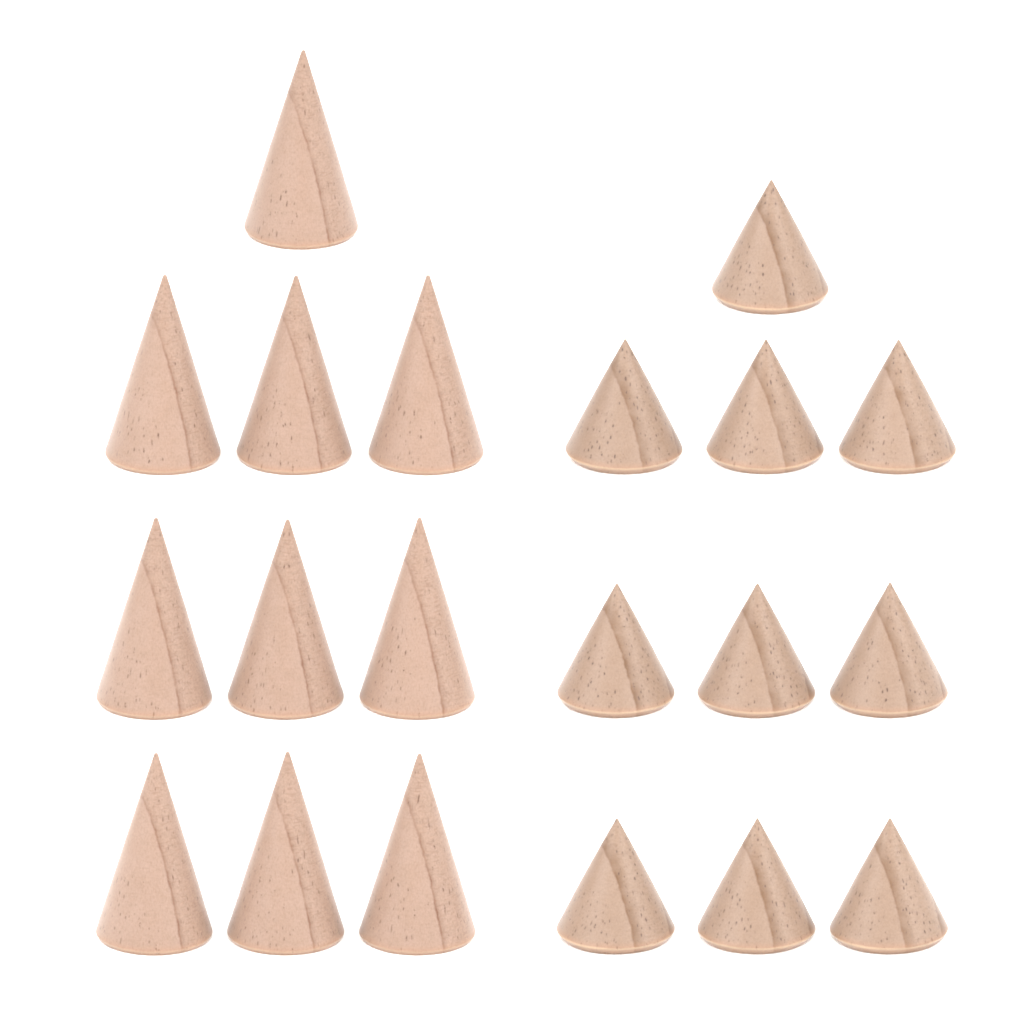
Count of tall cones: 10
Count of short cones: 10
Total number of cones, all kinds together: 20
